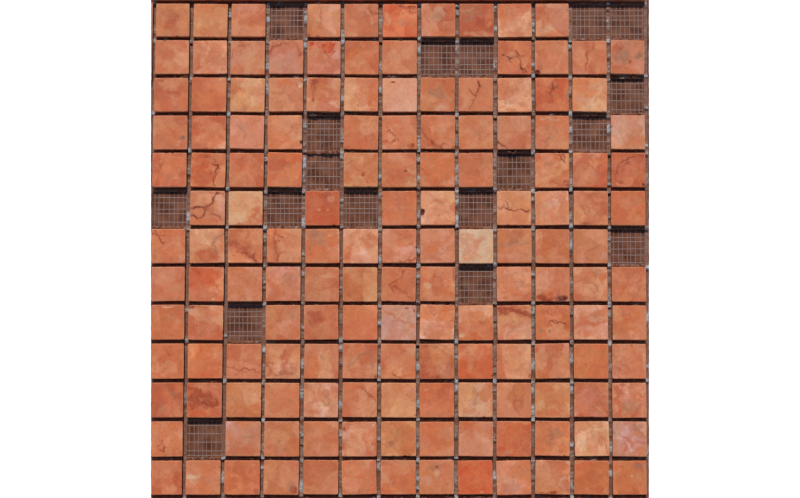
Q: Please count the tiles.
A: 151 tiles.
